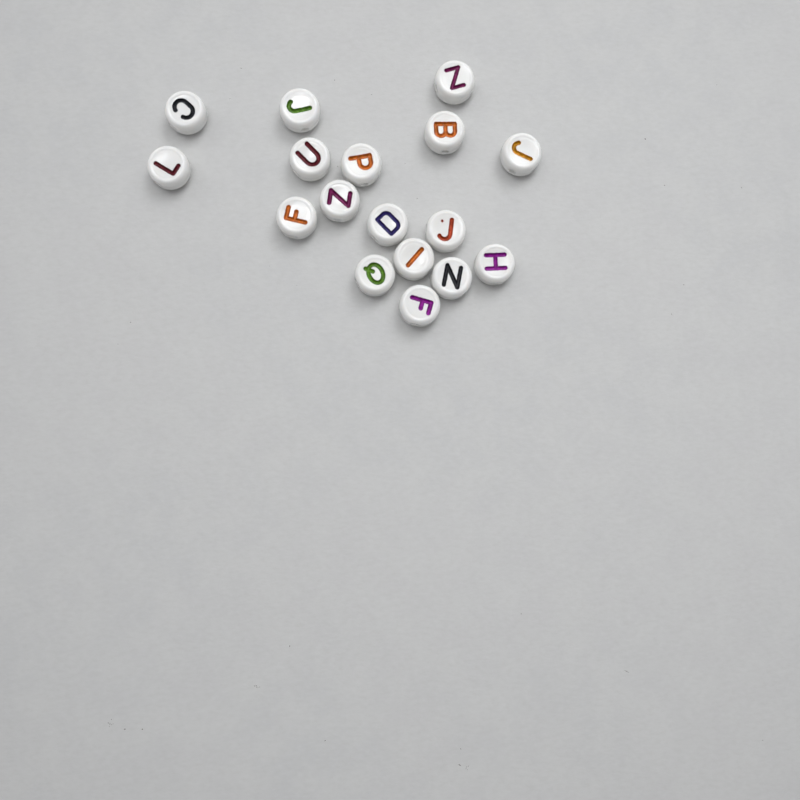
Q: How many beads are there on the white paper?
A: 17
